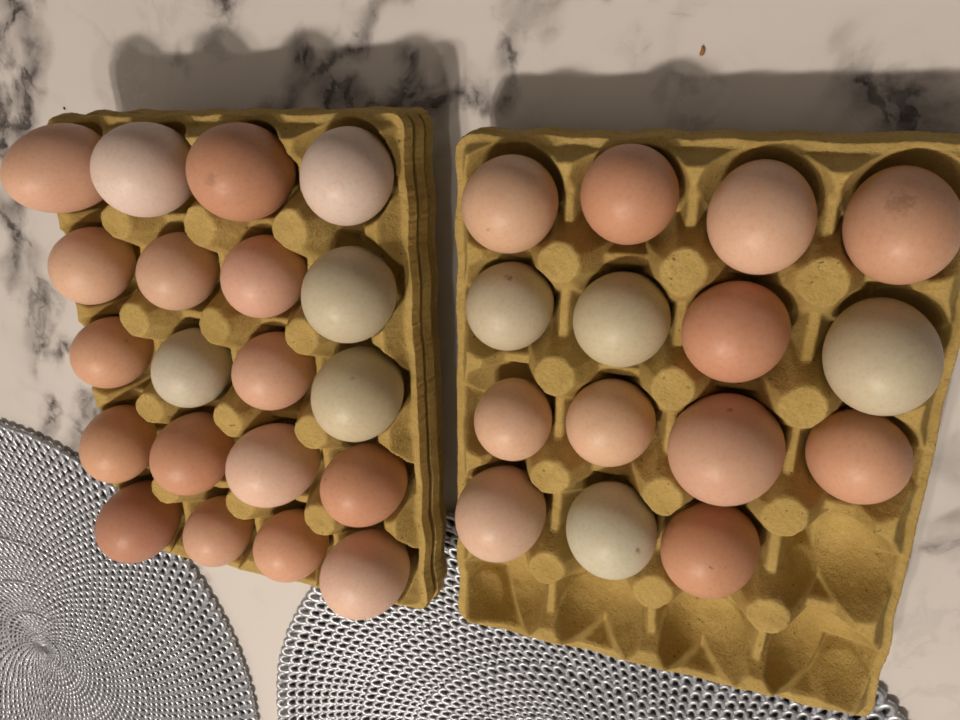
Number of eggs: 35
